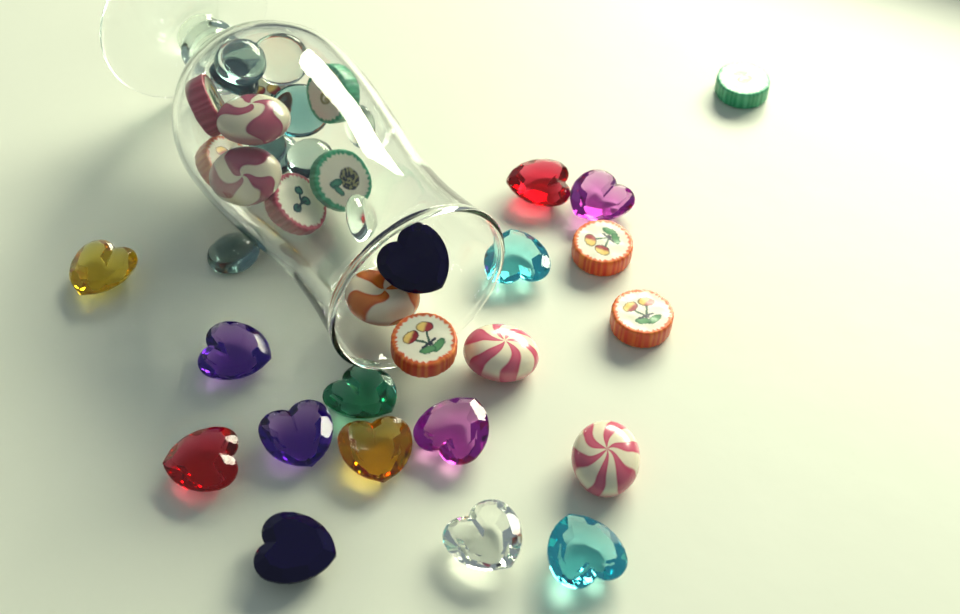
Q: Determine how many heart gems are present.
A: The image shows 14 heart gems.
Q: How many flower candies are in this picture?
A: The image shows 10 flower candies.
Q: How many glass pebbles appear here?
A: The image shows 10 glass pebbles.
